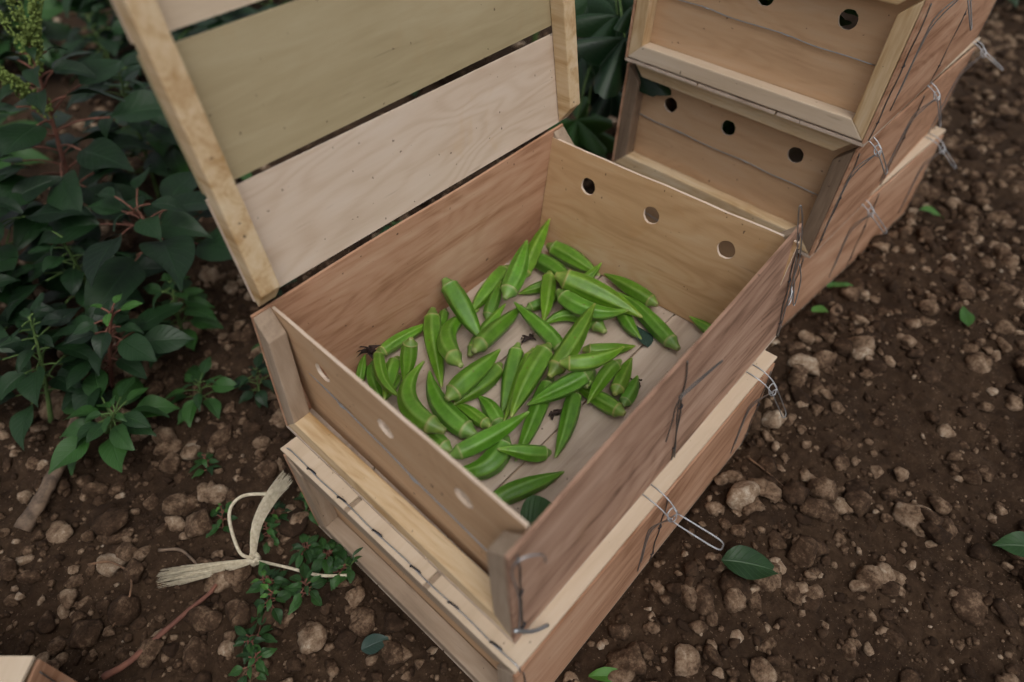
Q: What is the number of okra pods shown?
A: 56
